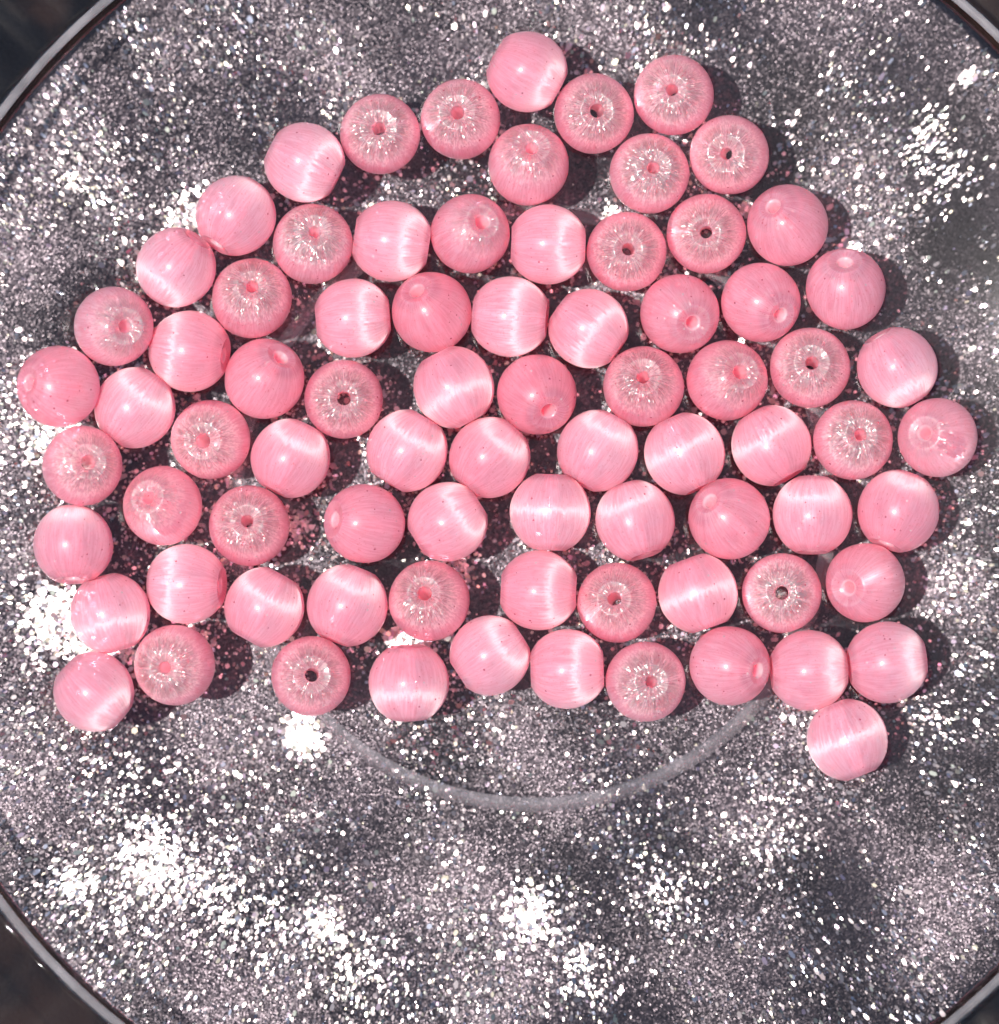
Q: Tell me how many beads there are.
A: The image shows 79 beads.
